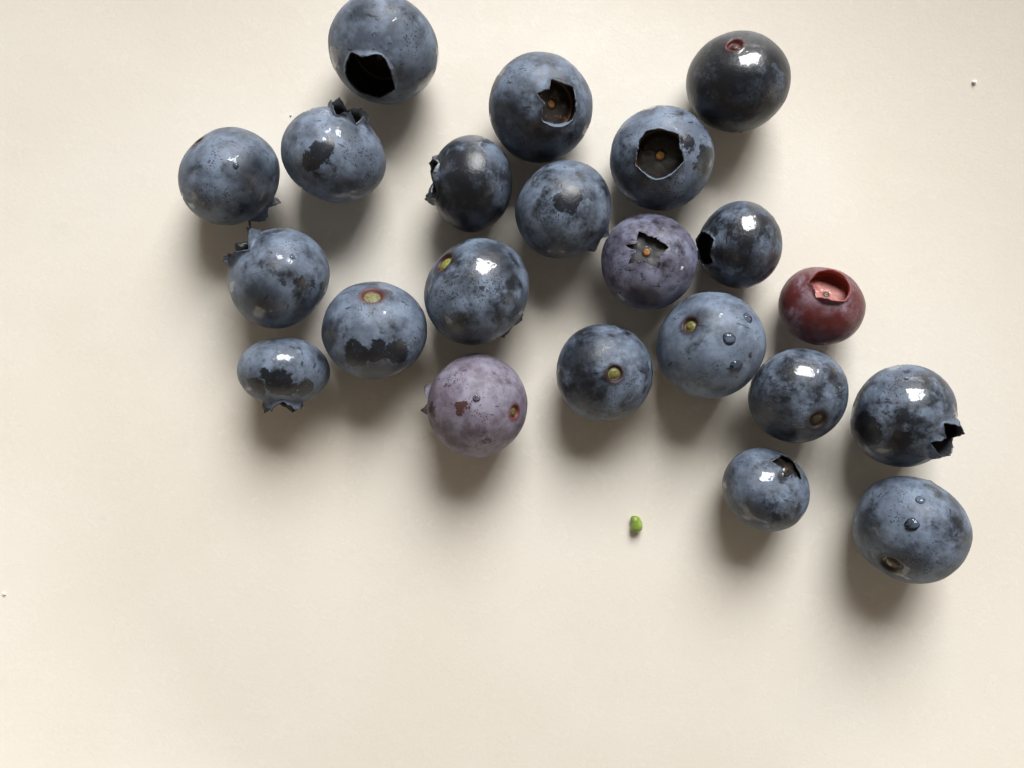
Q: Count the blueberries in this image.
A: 22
